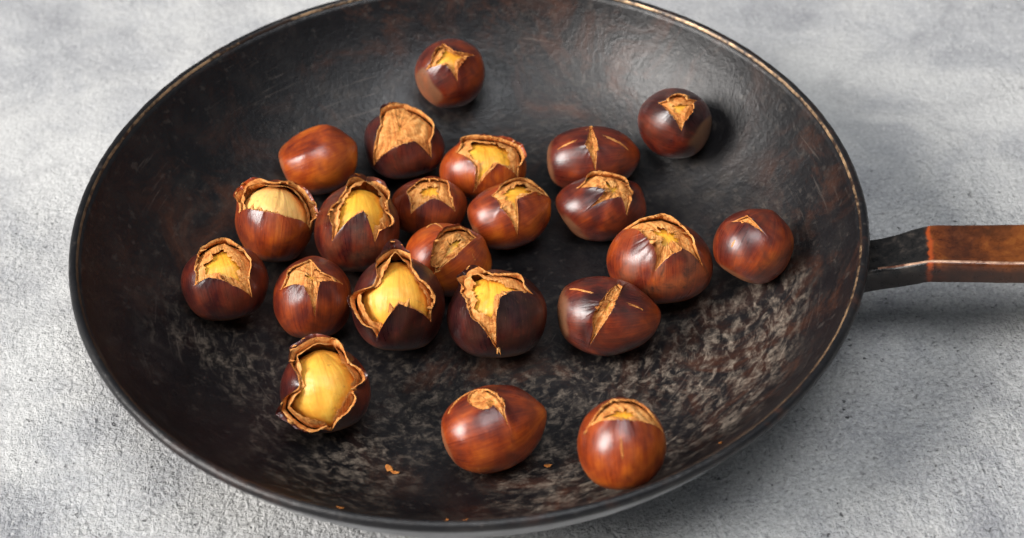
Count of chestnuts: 22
